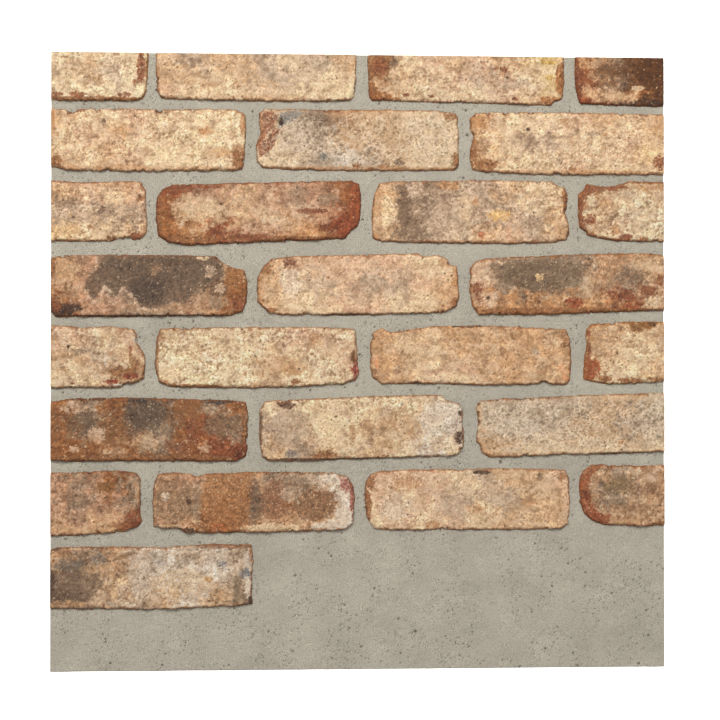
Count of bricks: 26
